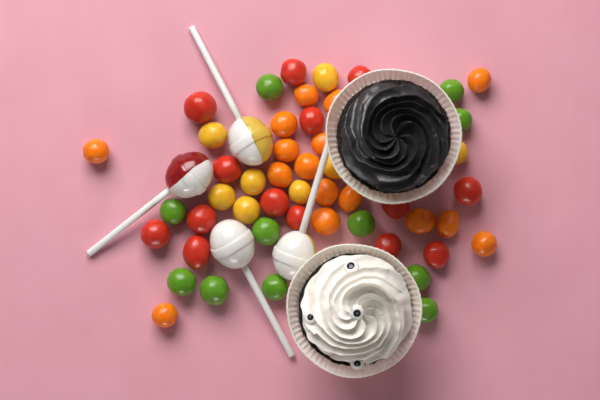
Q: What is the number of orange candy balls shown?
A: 16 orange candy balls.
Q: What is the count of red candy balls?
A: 14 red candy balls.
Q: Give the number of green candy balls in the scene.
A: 11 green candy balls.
